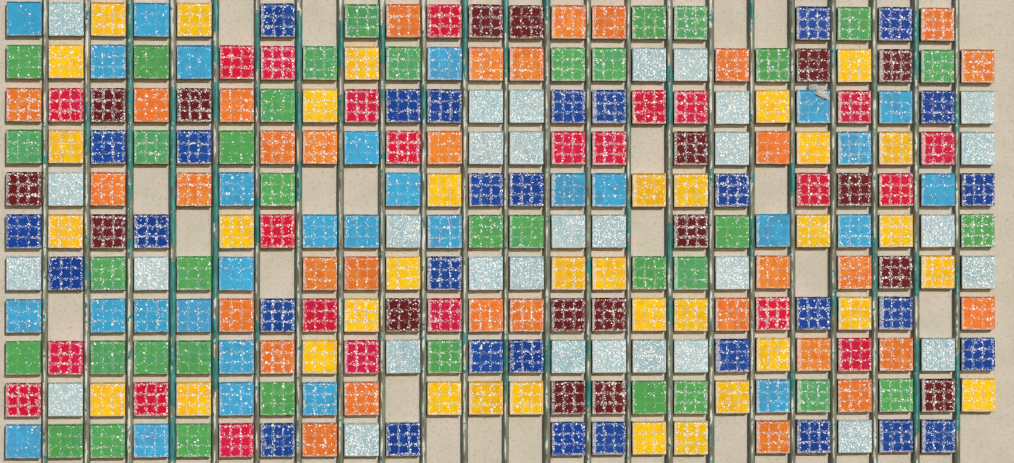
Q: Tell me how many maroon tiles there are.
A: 18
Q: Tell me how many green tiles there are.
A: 38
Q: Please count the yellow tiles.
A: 36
